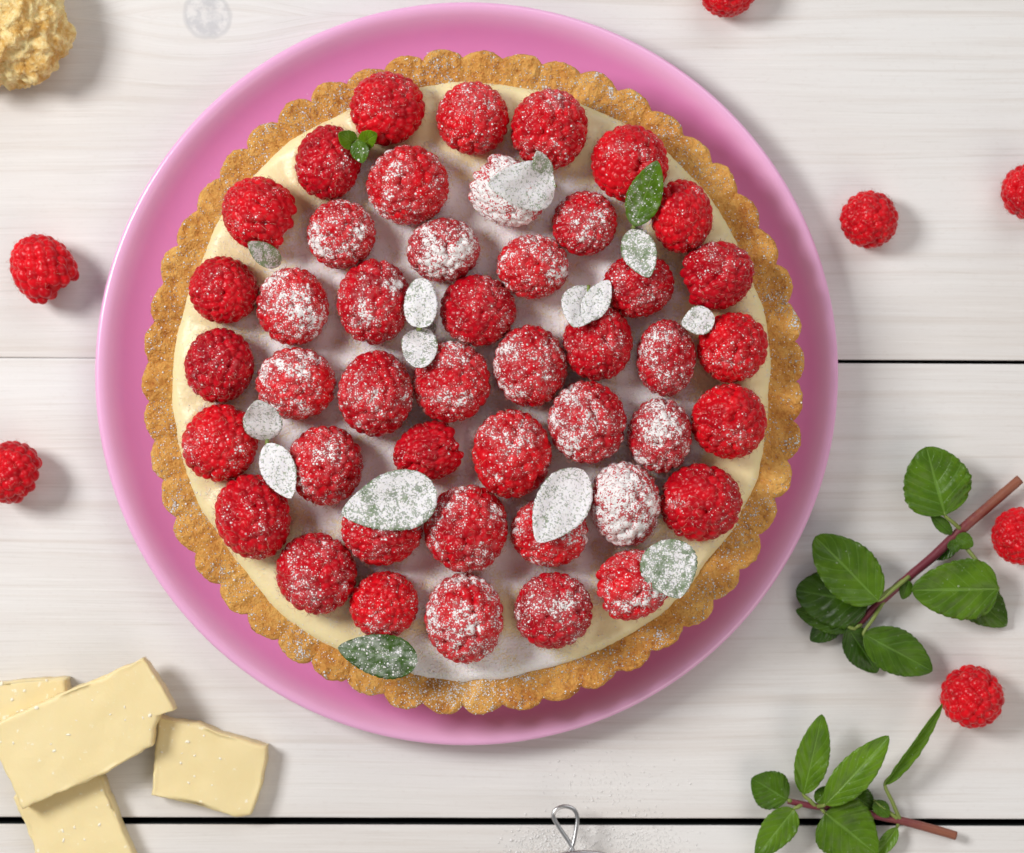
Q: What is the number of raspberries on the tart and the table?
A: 52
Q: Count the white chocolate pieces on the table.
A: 4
